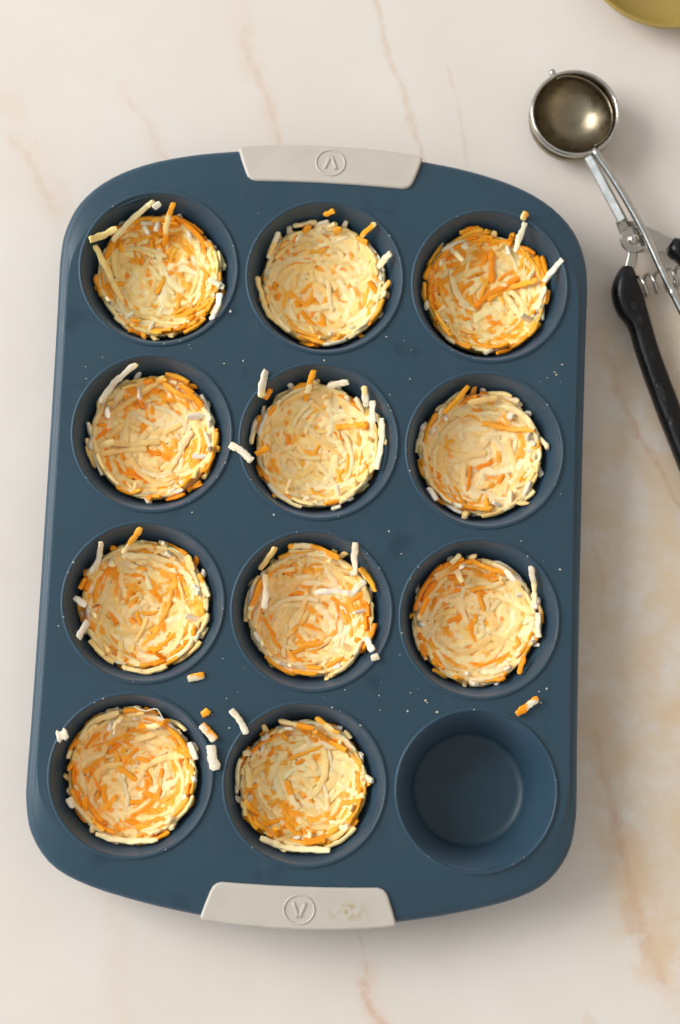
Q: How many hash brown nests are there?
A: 11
